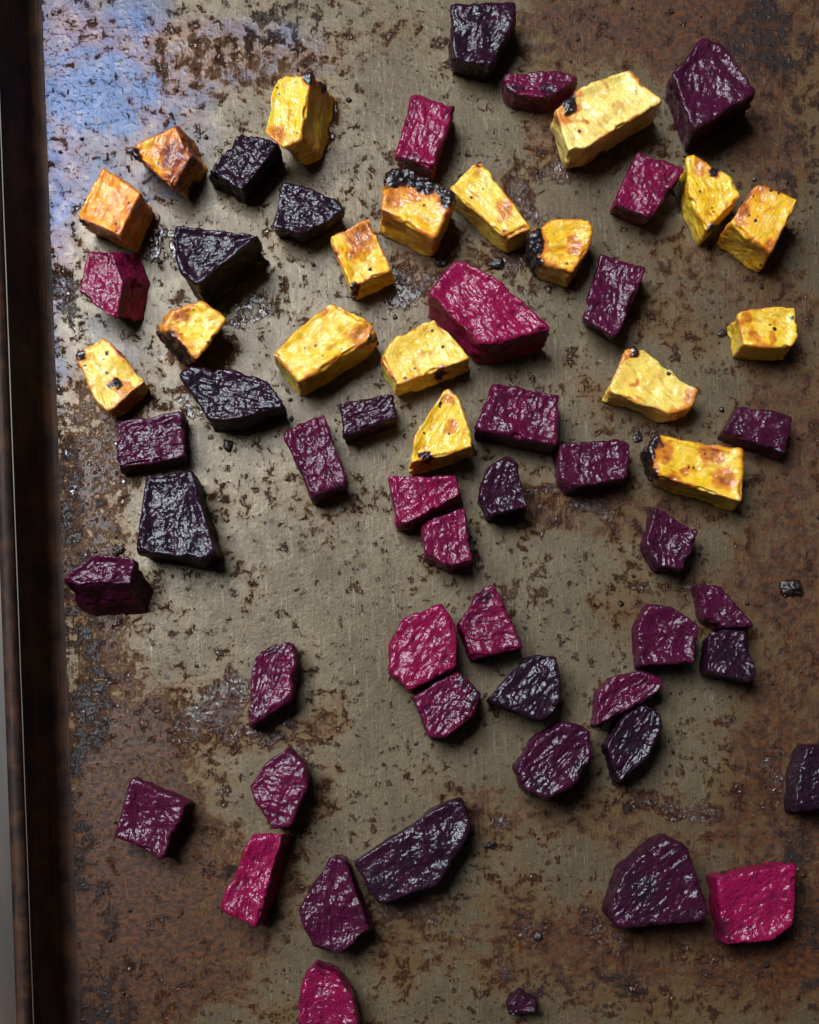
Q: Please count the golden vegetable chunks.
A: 18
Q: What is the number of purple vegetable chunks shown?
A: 45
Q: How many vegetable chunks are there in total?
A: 63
